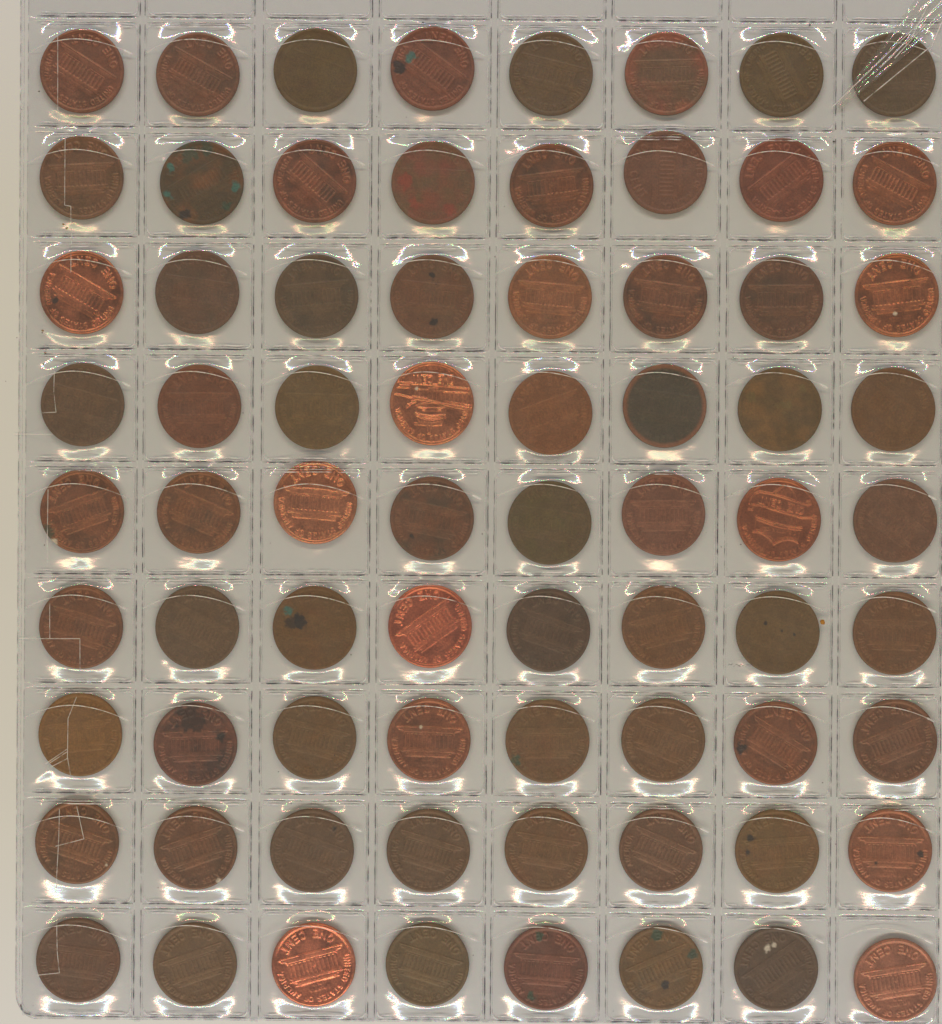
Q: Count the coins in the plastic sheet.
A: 72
